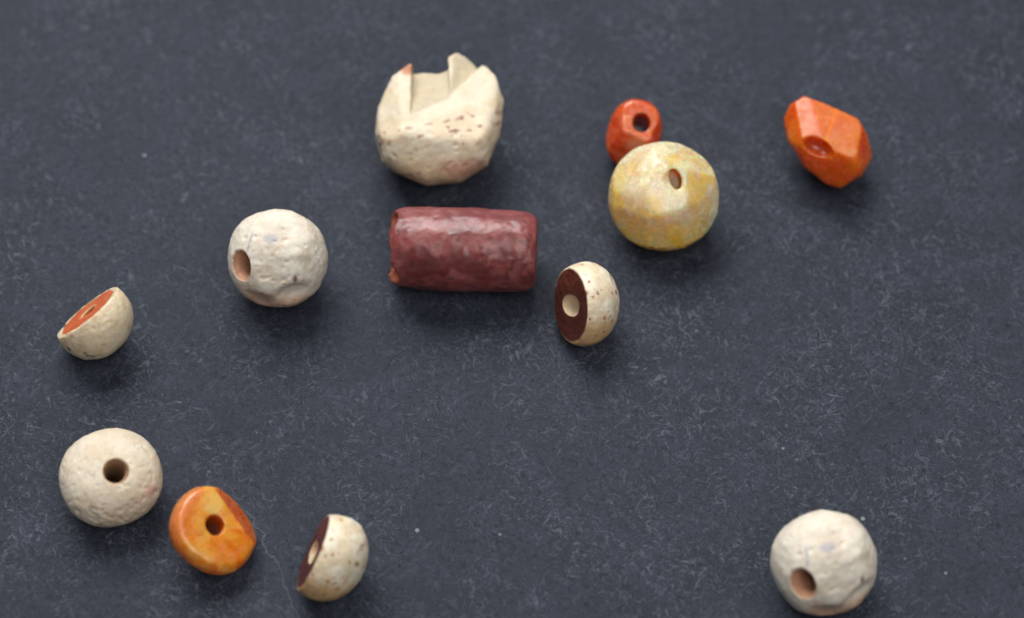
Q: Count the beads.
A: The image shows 12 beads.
